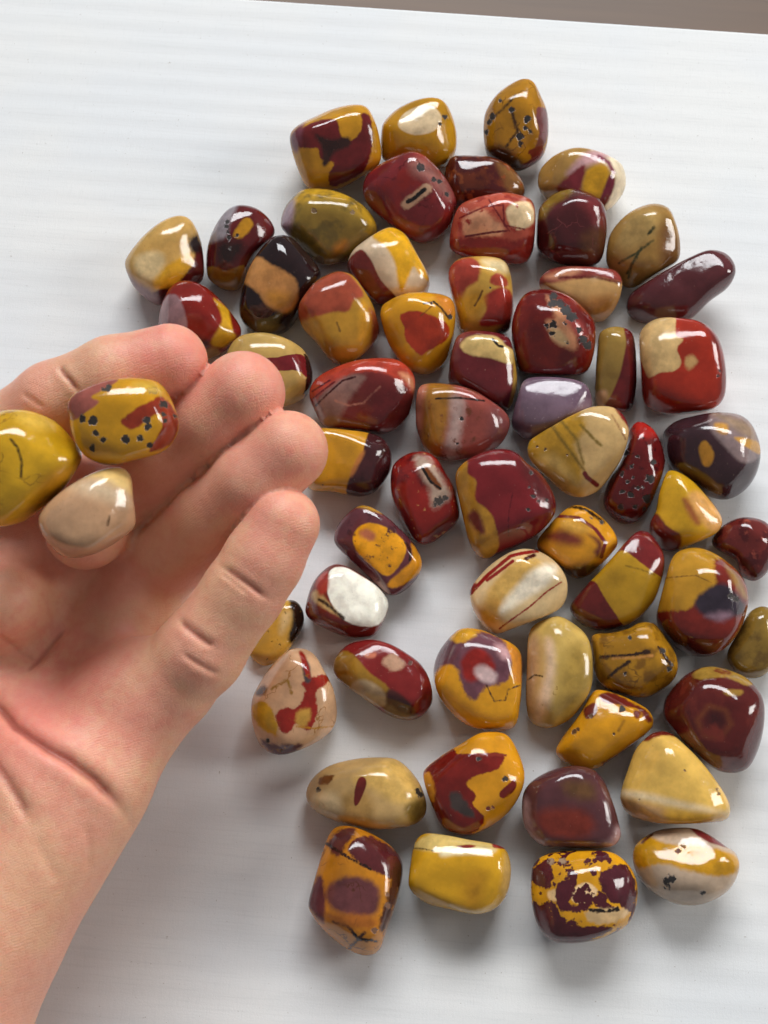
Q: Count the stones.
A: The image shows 62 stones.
